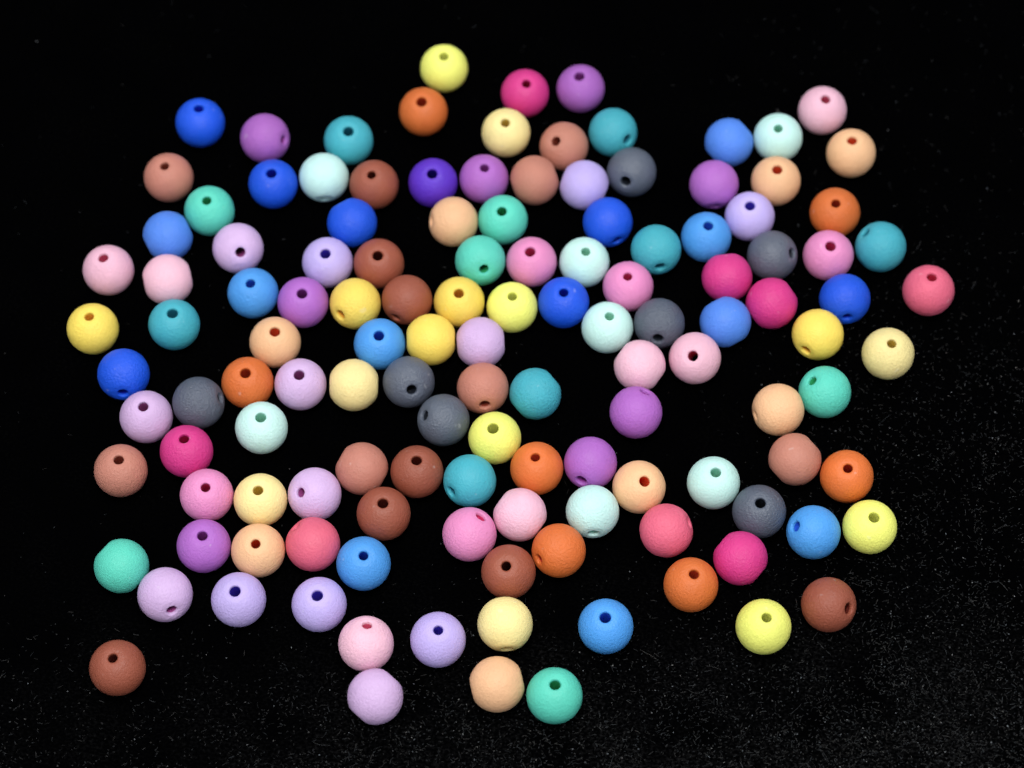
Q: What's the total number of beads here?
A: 130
